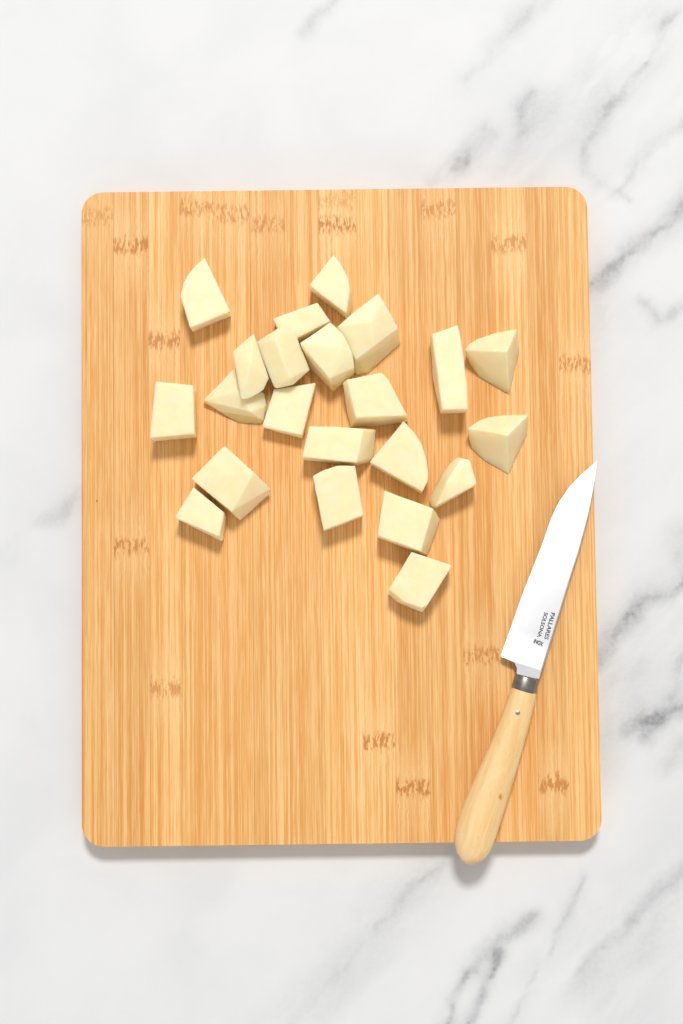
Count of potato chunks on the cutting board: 22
